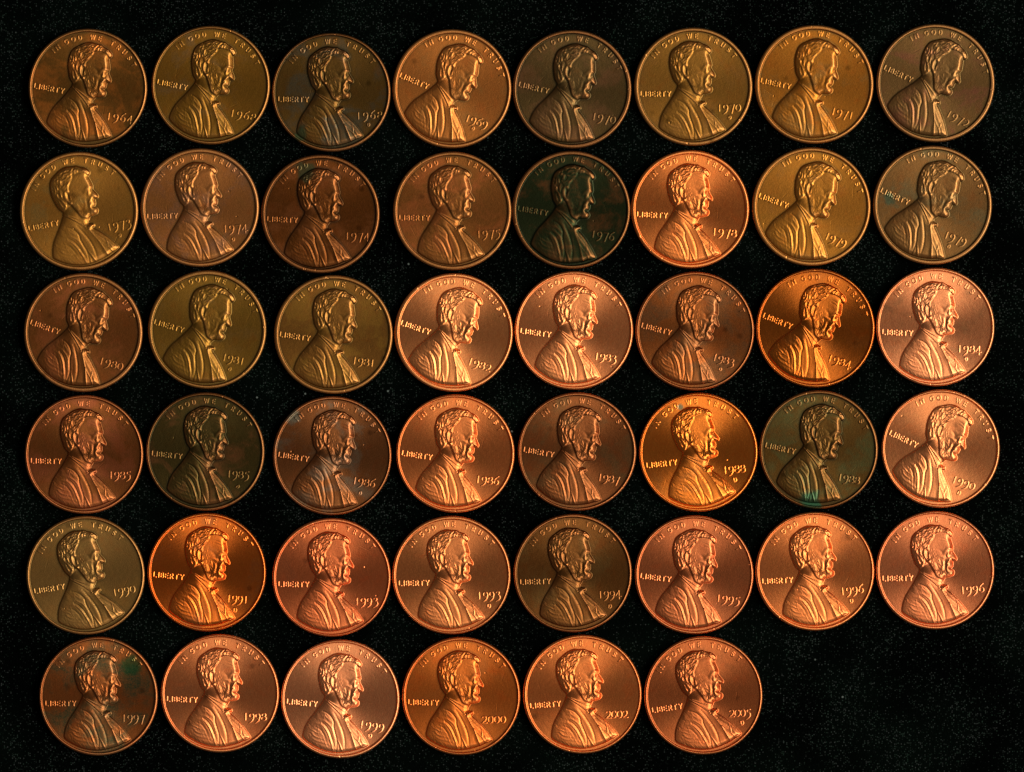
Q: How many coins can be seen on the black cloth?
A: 46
